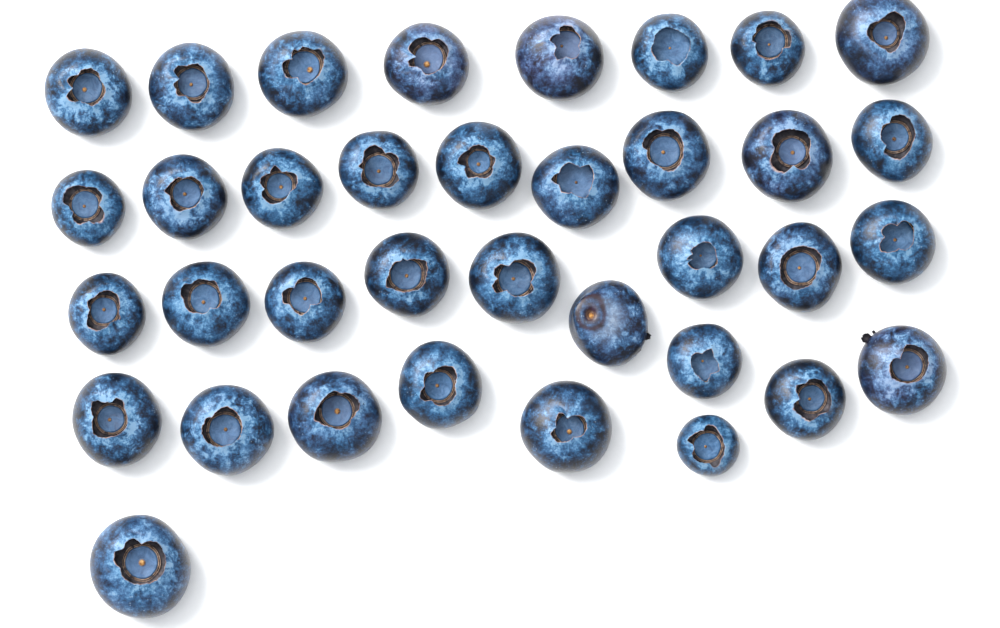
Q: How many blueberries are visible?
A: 36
